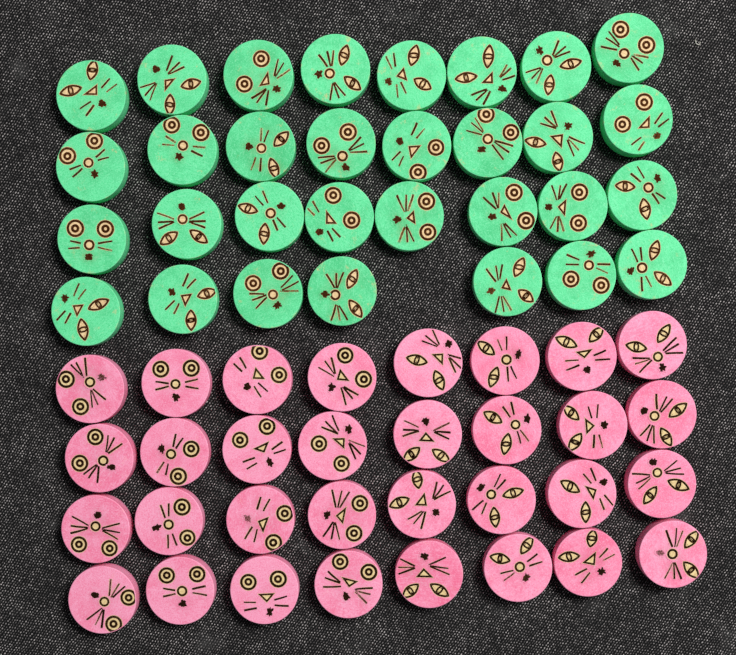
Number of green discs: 31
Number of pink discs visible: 32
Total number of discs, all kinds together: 63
